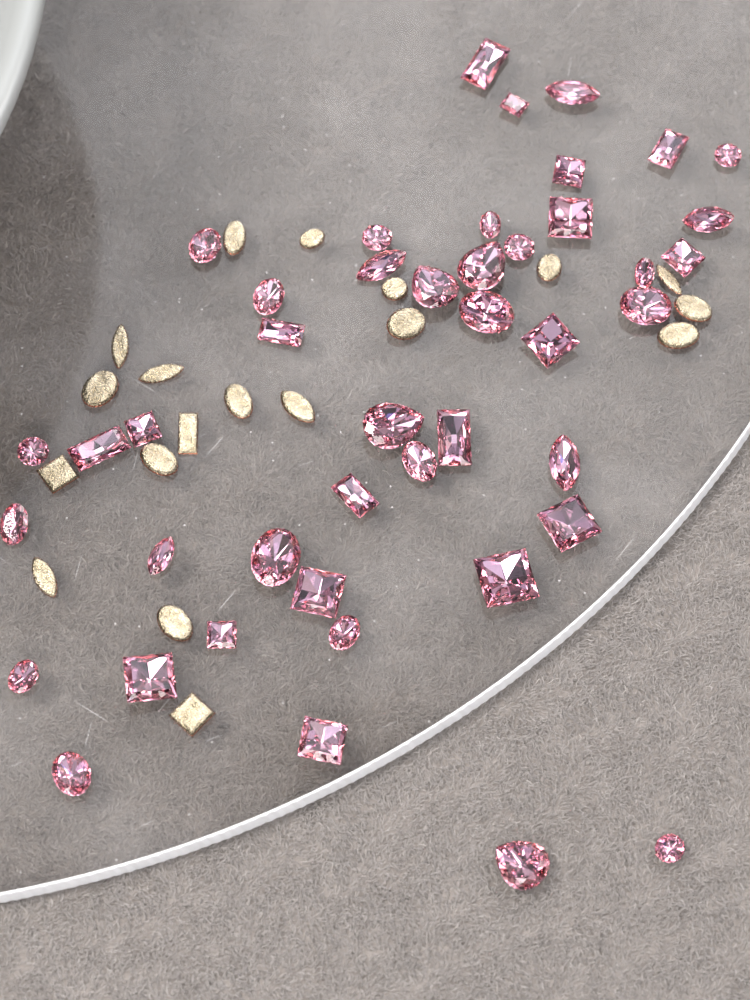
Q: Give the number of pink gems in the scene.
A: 44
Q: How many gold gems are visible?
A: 19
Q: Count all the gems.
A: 63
